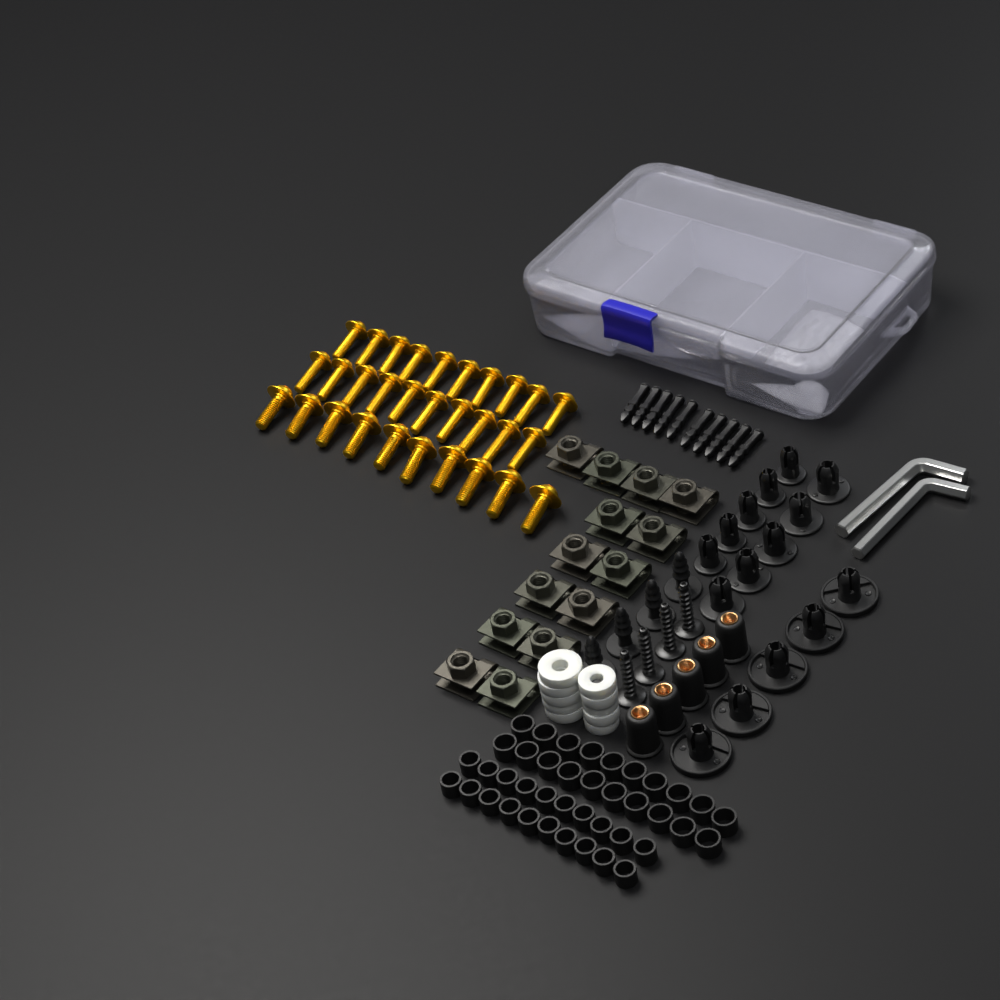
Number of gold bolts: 30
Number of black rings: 40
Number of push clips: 15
